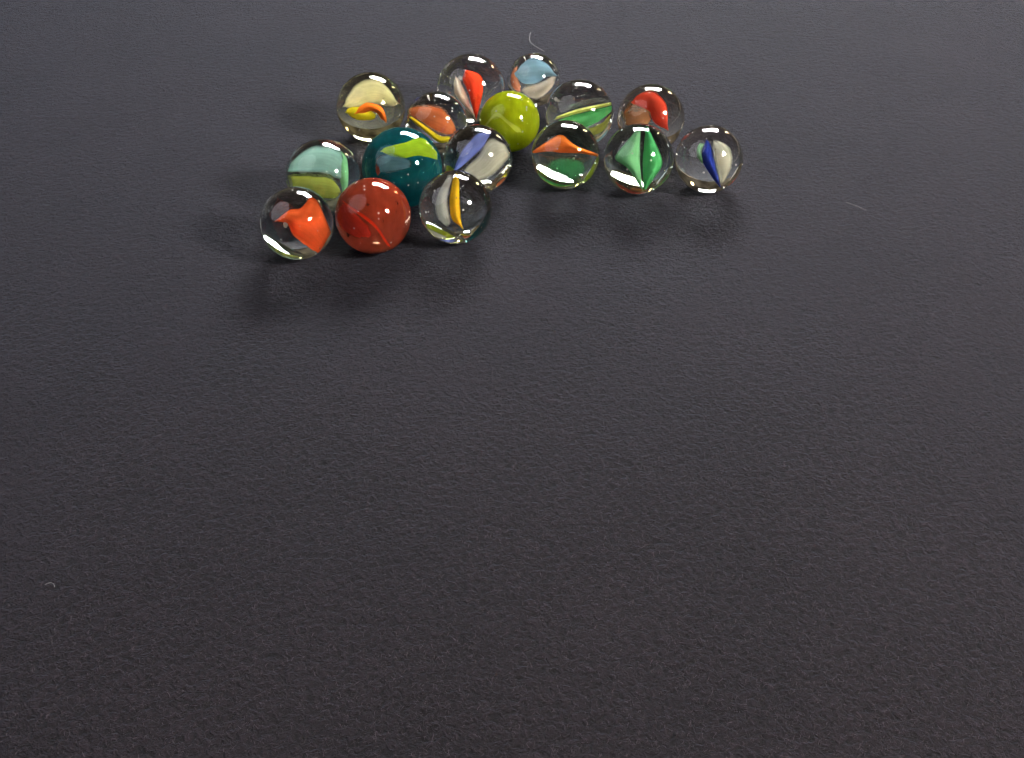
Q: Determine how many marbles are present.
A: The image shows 16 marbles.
